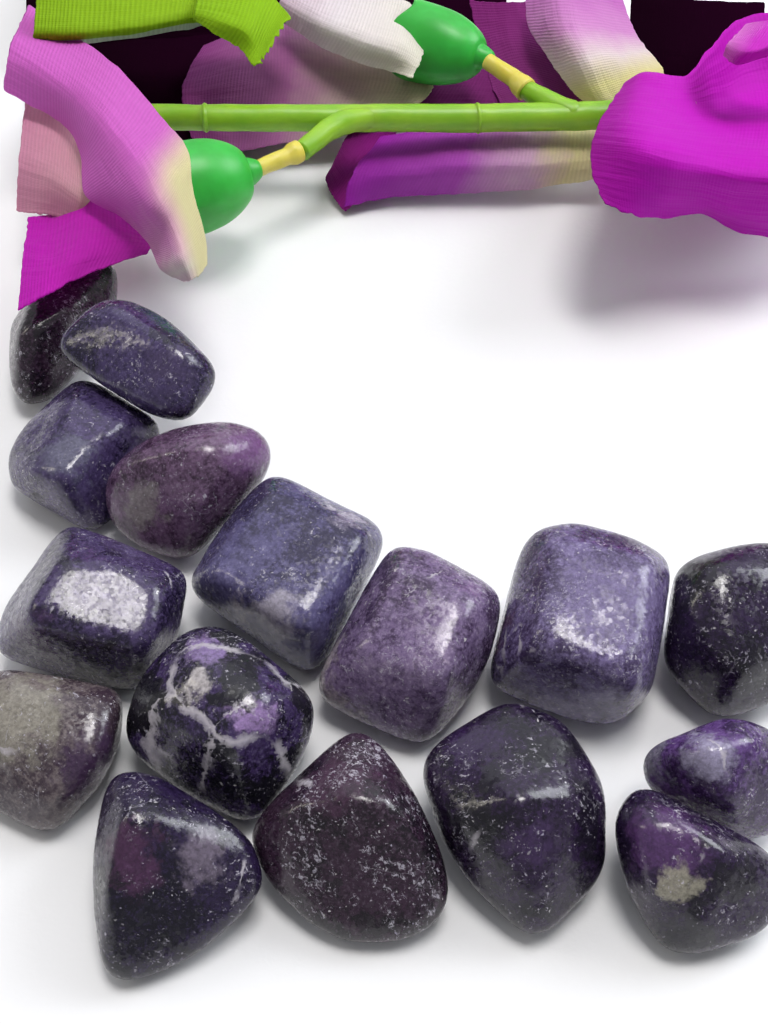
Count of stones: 16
